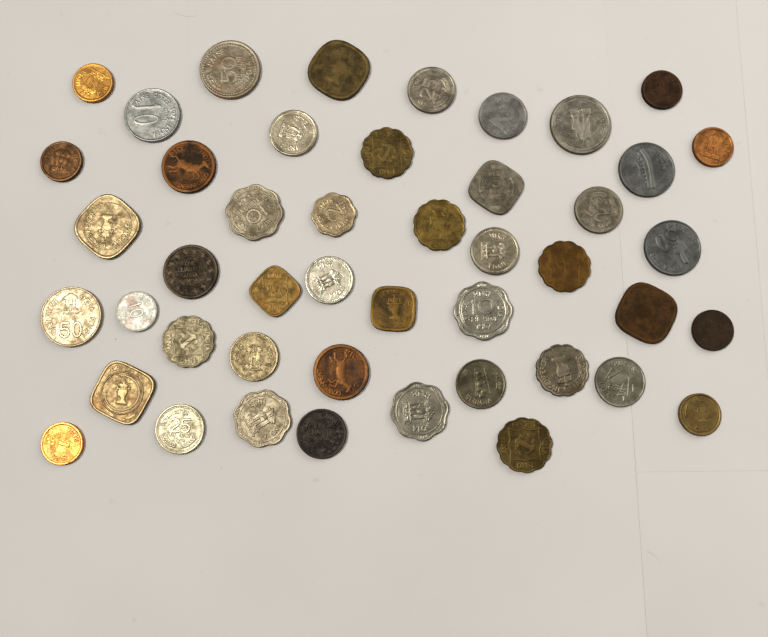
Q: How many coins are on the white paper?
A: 46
